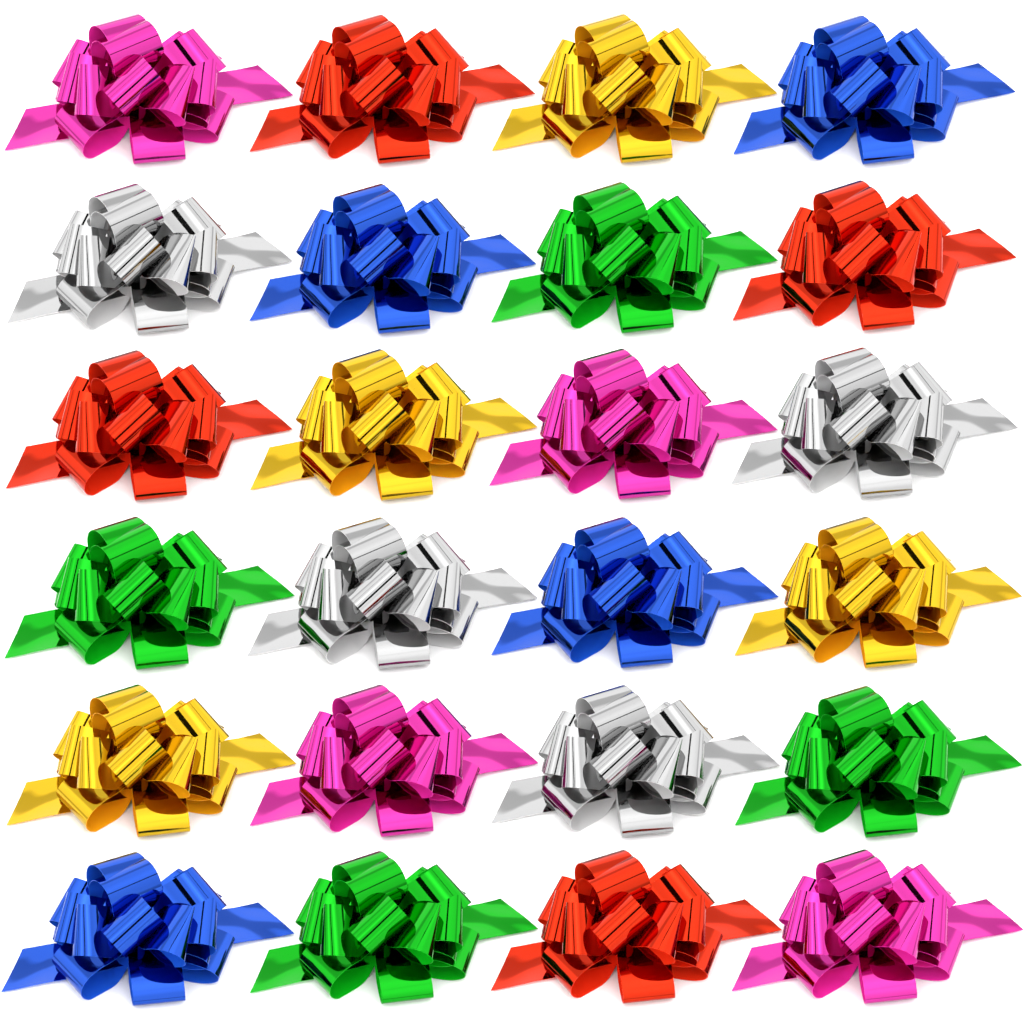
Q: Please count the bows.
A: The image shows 24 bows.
